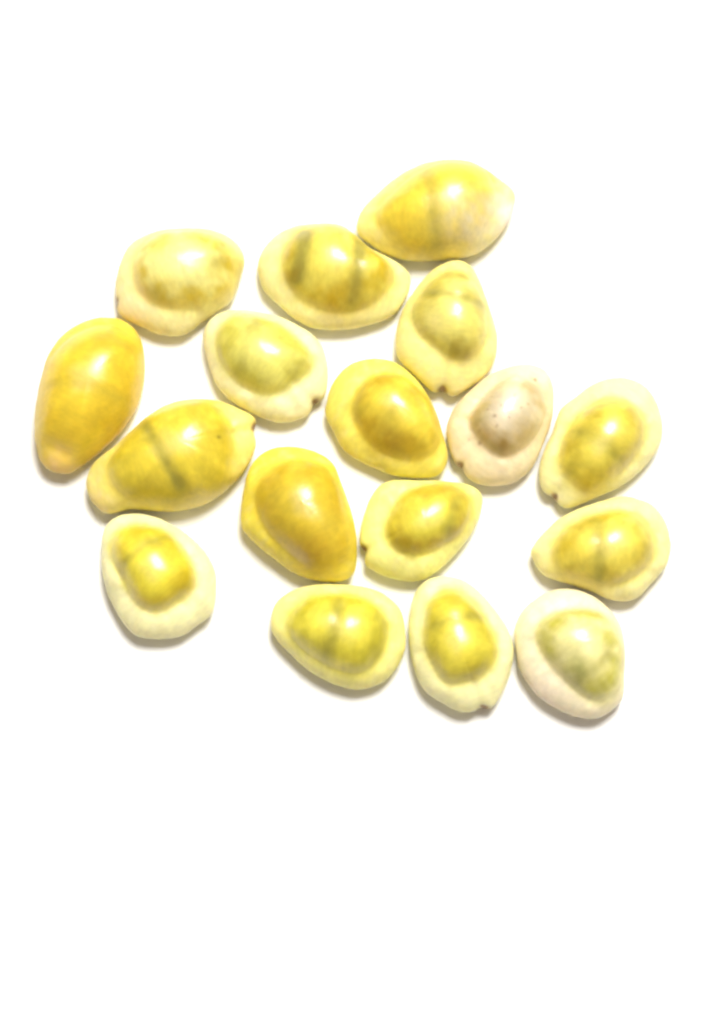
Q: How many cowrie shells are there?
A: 17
